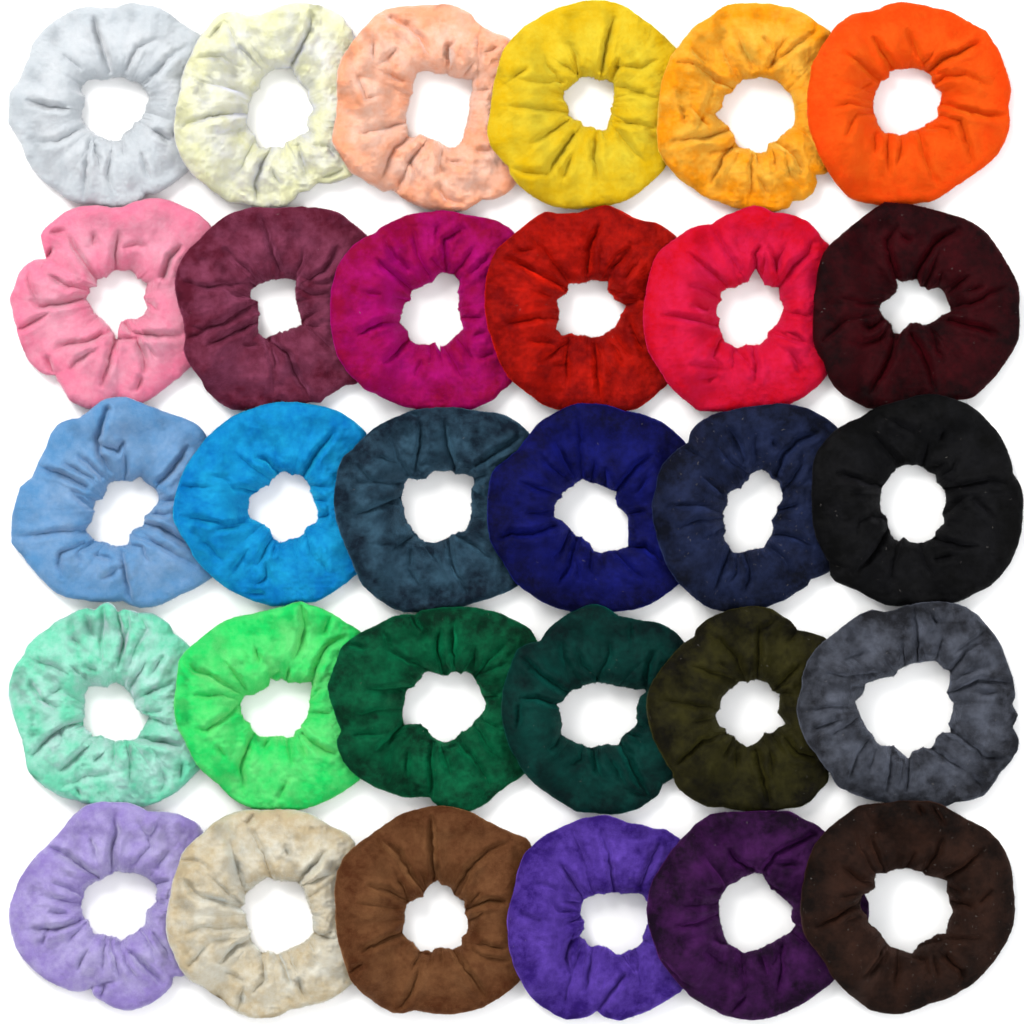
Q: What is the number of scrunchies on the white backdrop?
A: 30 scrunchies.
